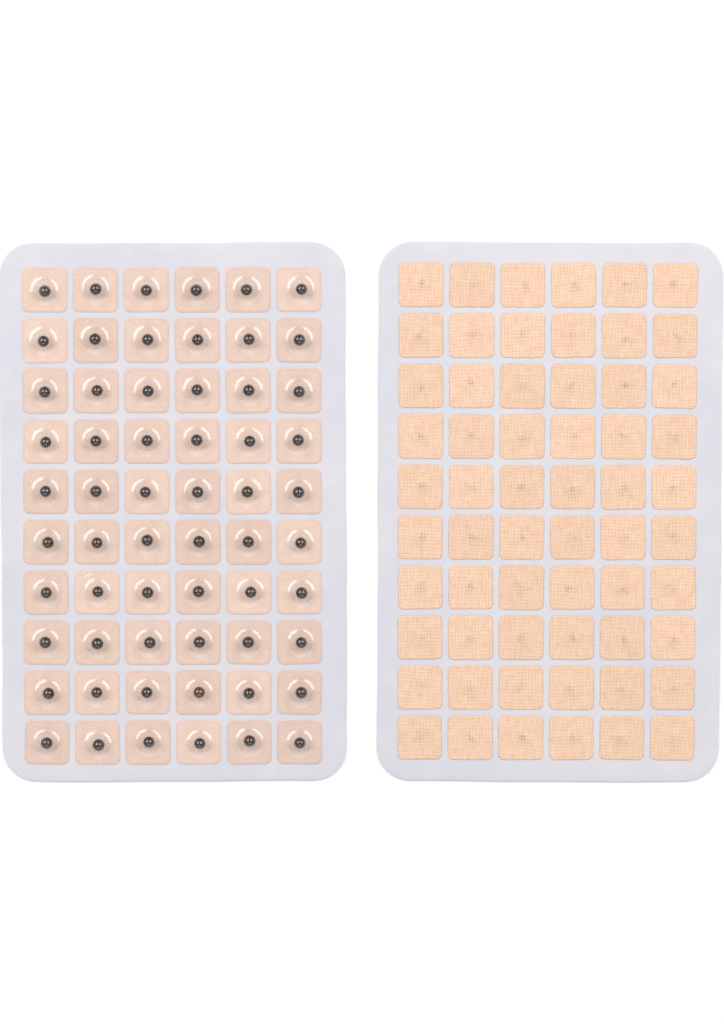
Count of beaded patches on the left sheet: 60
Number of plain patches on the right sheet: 60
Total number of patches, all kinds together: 120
